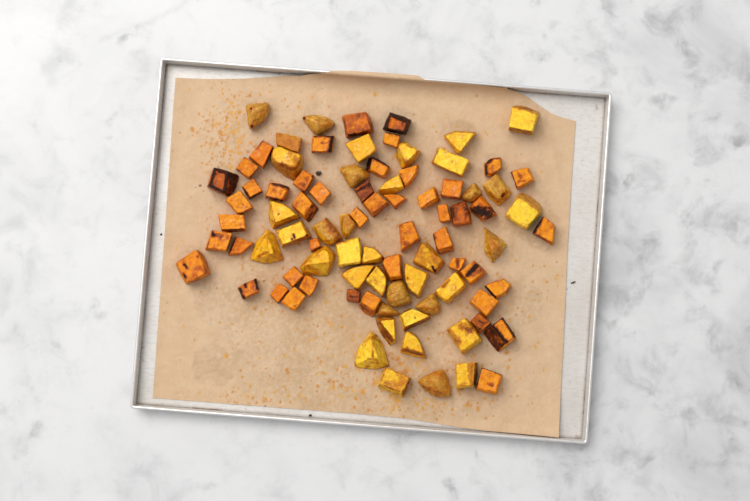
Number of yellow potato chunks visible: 39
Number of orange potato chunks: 49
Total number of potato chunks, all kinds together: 88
